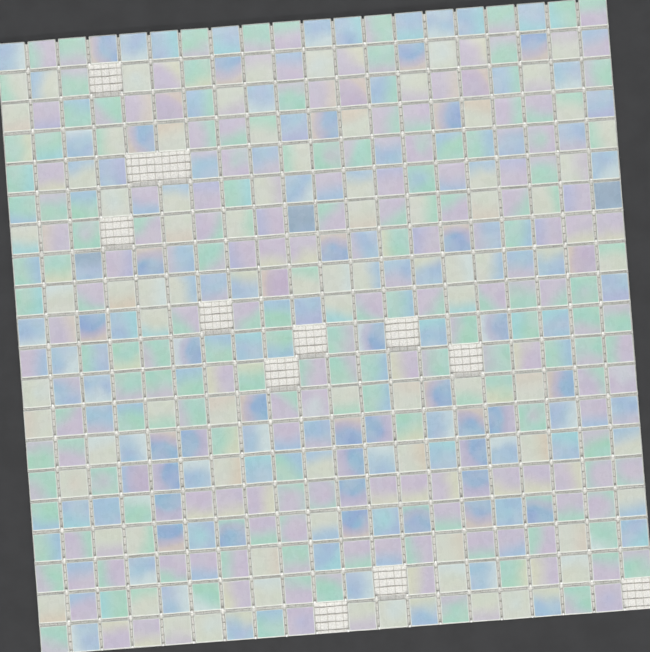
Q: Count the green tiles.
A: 84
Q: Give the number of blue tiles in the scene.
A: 112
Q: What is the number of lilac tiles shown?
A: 113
